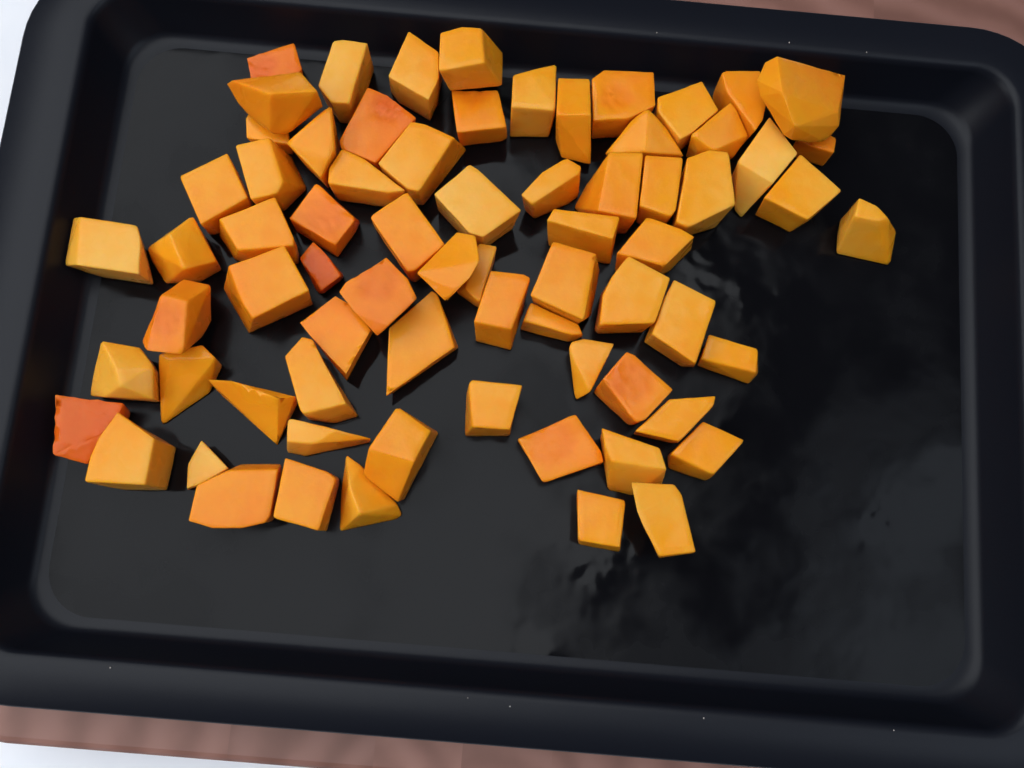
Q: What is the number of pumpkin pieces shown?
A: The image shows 72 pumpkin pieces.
